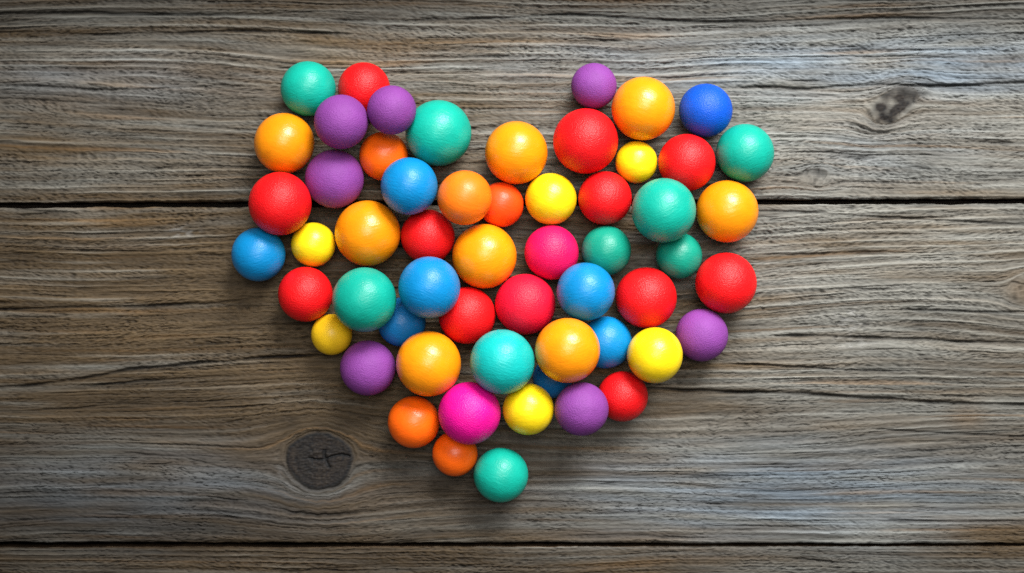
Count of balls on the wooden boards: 57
